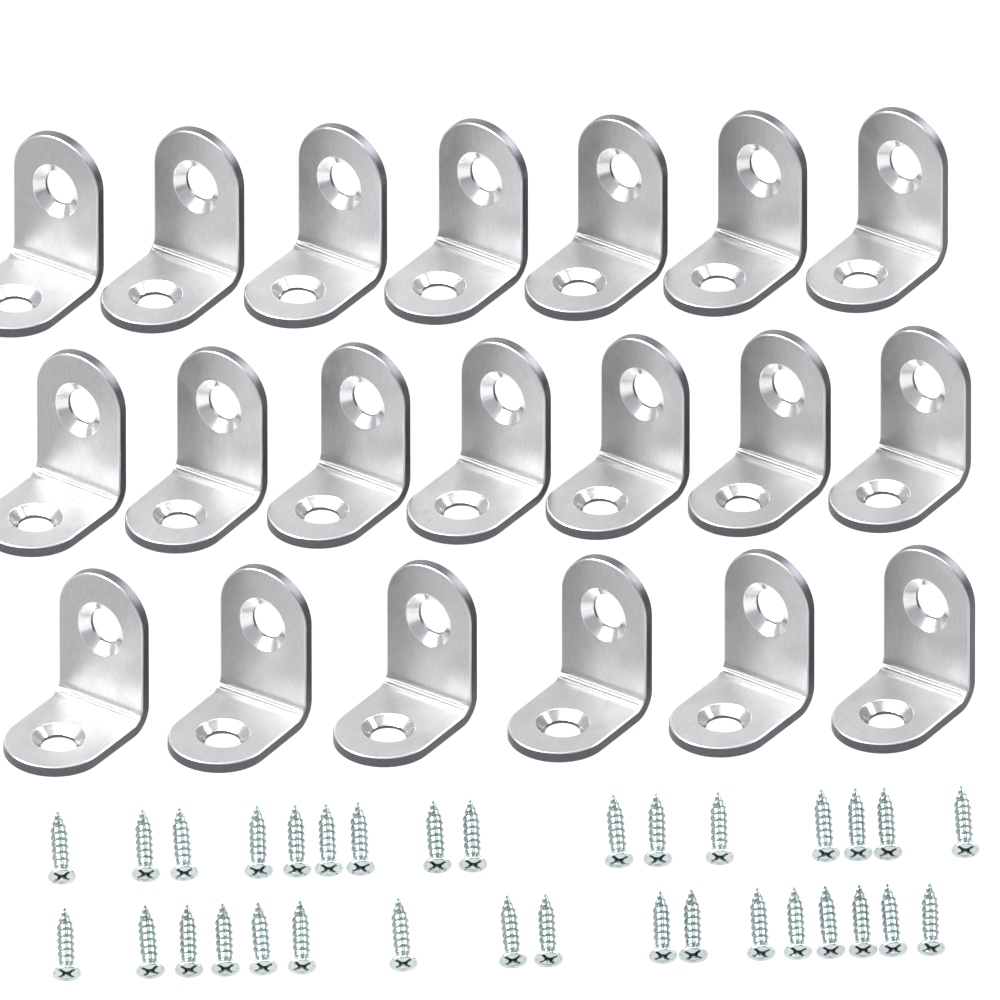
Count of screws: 33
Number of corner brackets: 20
